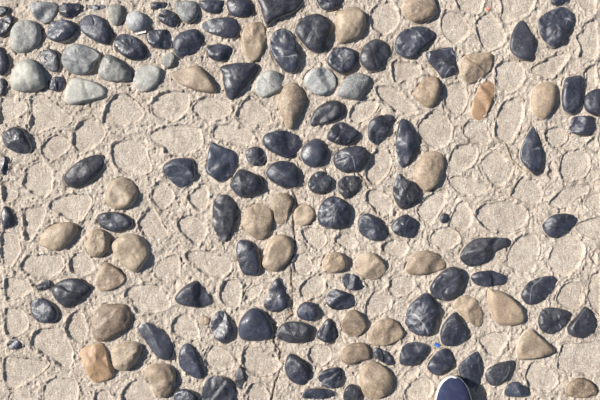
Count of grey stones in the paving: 14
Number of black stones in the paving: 98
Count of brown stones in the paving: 35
